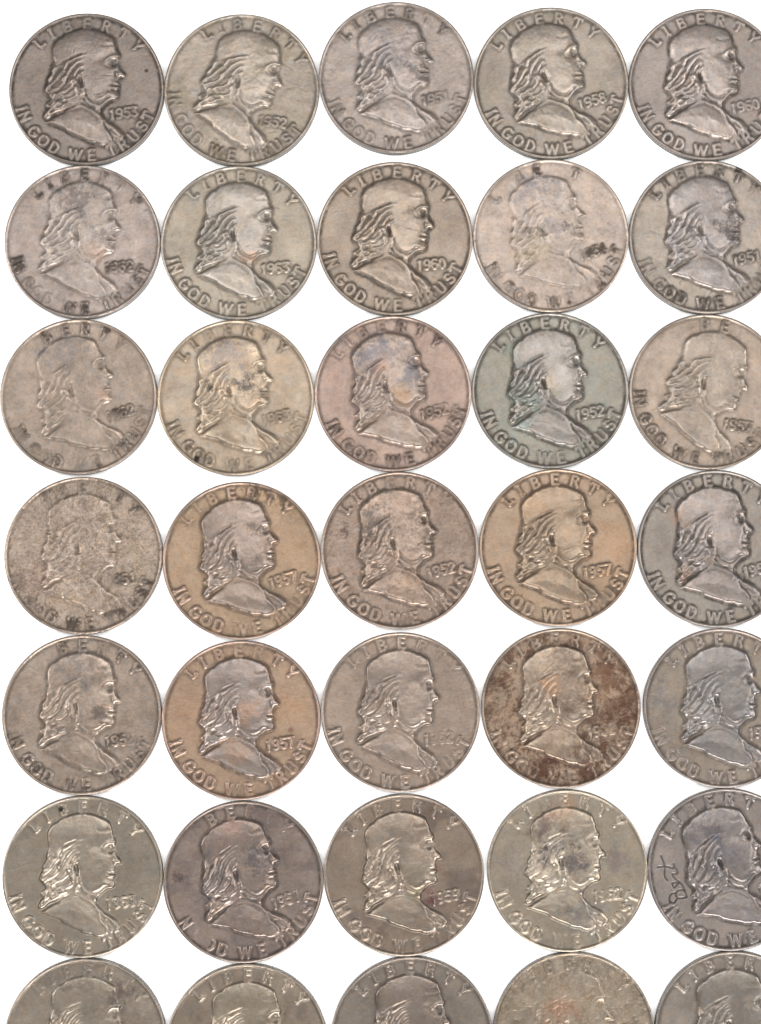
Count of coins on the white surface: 35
